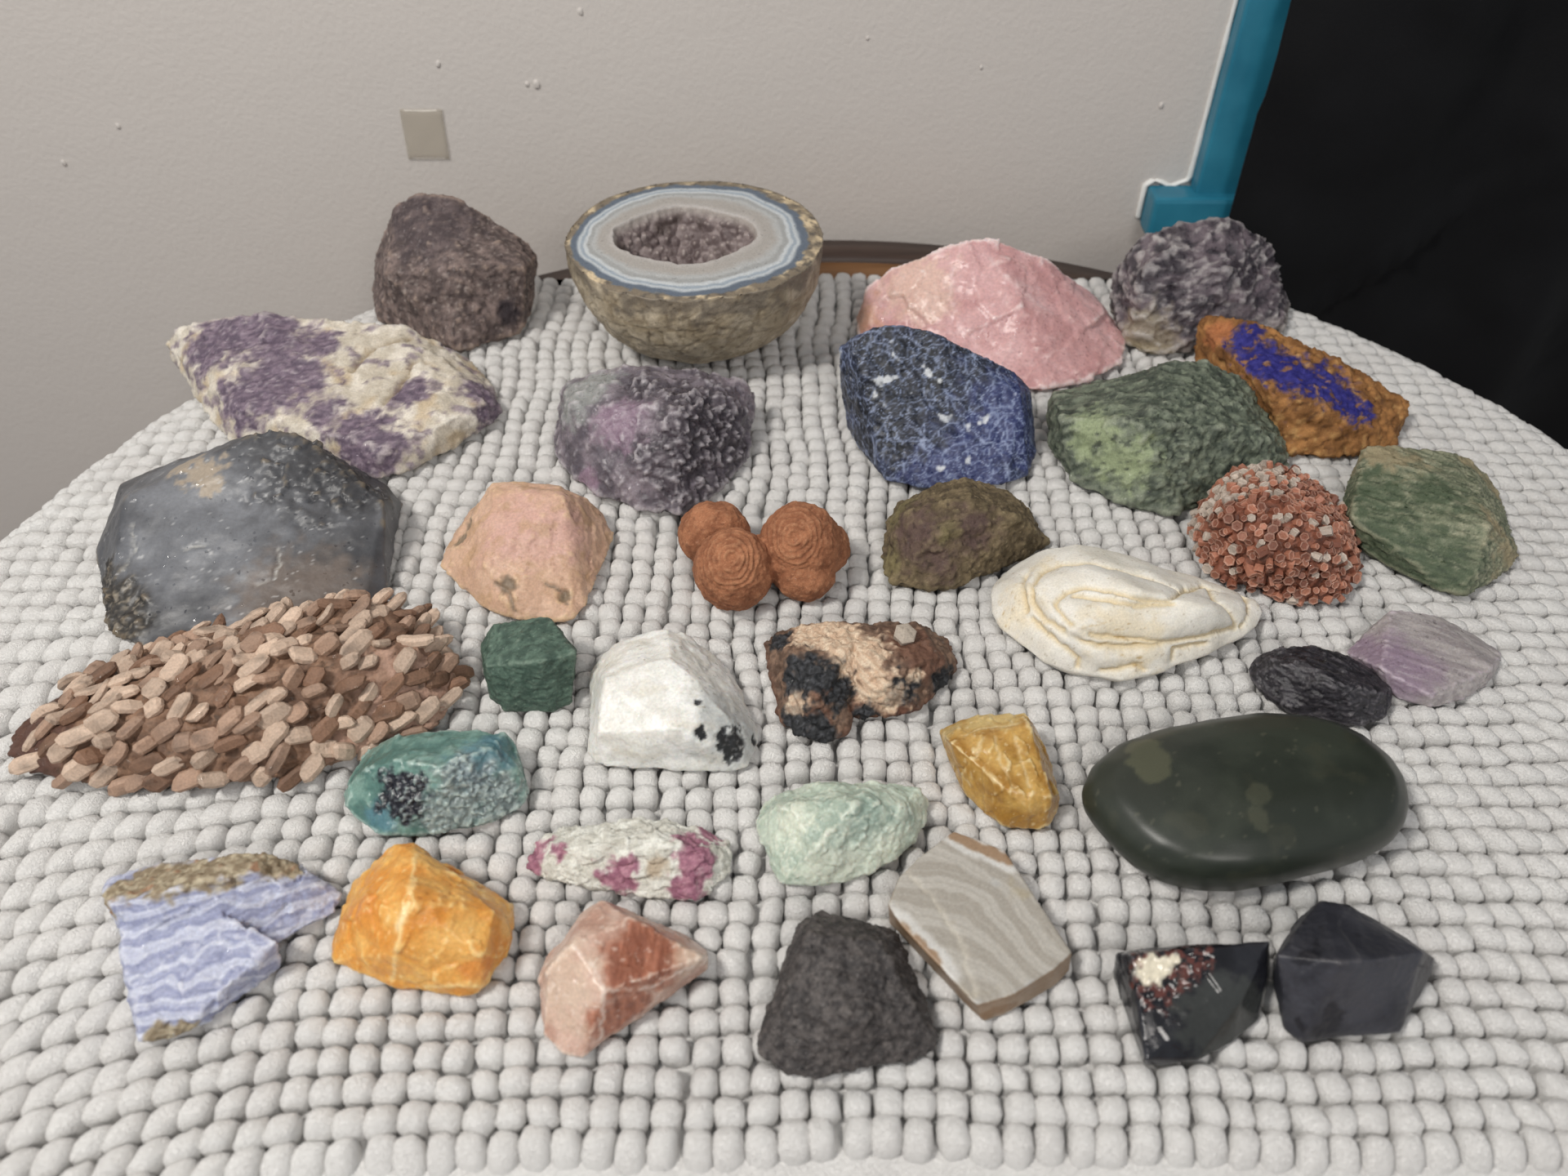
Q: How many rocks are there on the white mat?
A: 34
